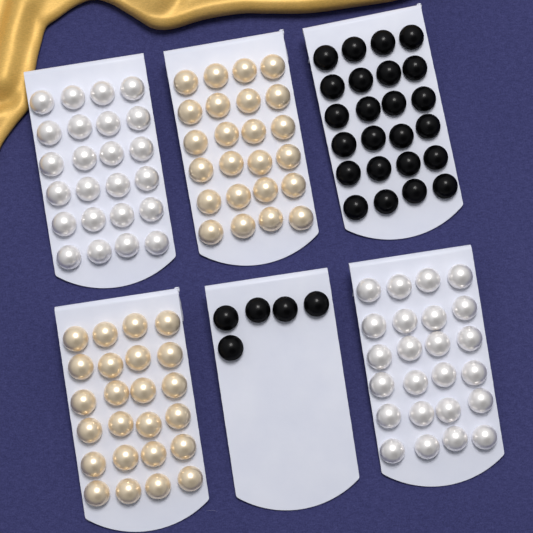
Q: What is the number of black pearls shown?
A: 29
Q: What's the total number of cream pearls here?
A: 48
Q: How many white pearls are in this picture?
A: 48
